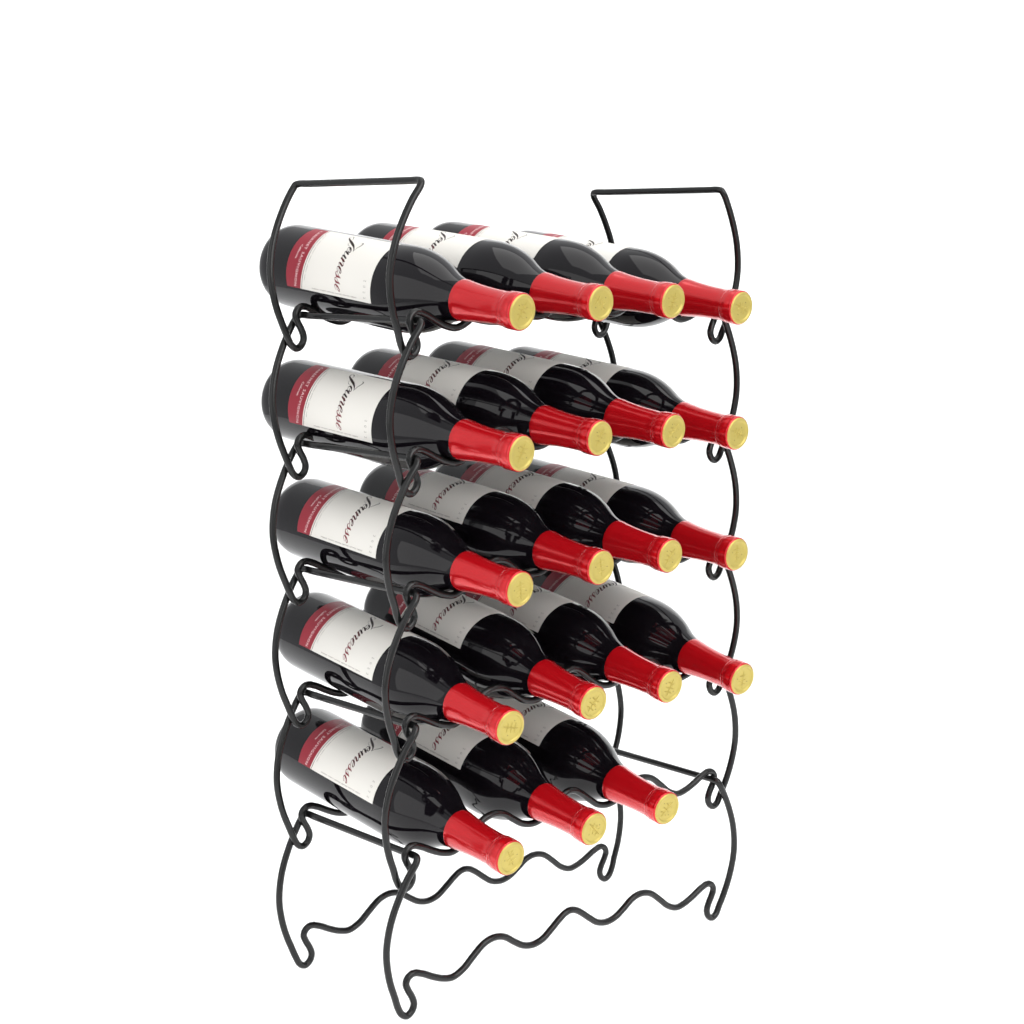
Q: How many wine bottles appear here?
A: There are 19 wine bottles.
